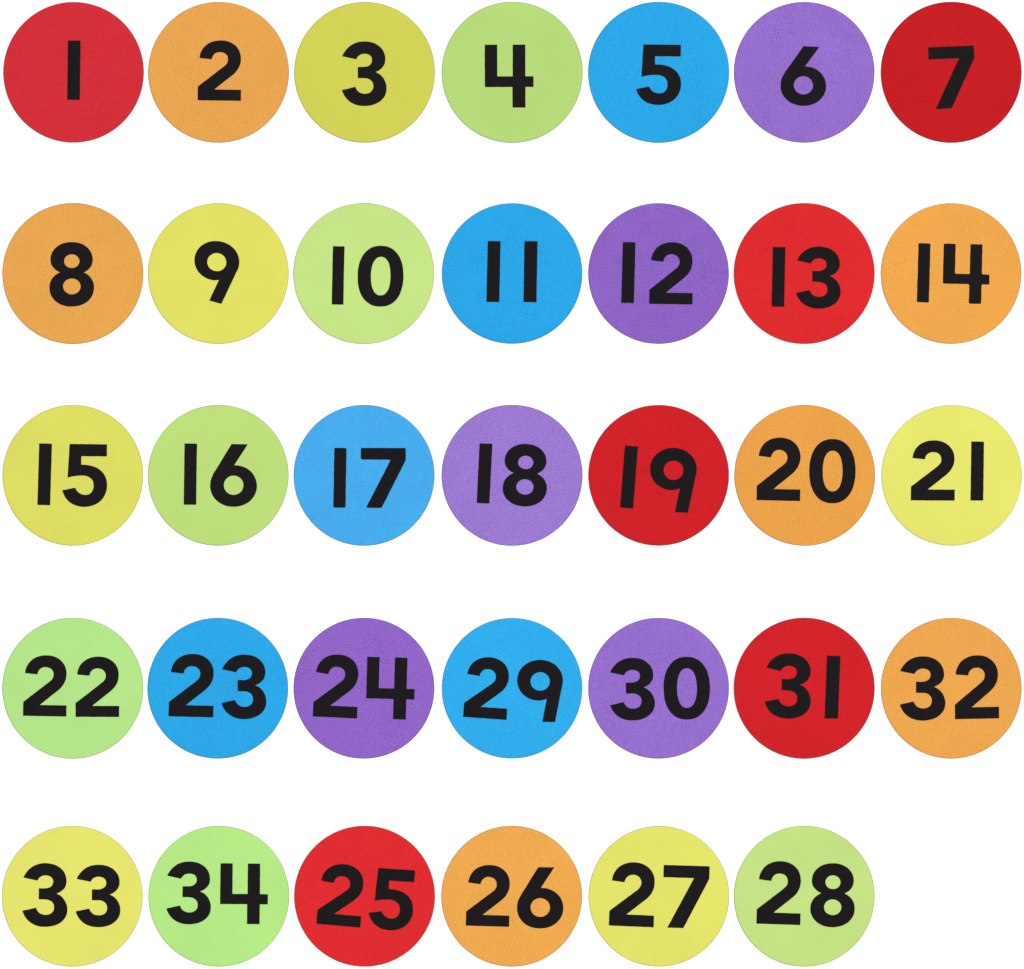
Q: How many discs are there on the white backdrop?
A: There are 34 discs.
